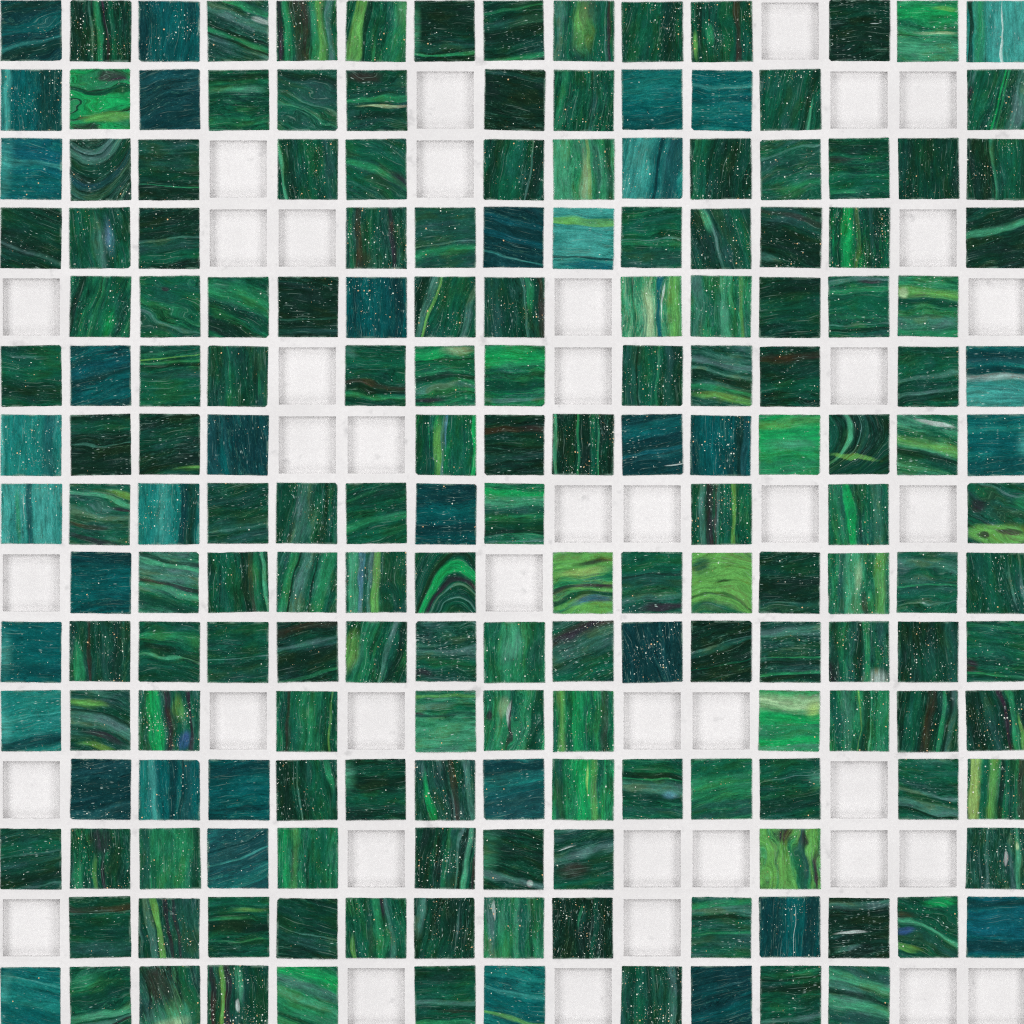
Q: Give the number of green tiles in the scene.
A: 149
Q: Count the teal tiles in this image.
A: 36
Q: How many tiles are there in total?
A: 185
